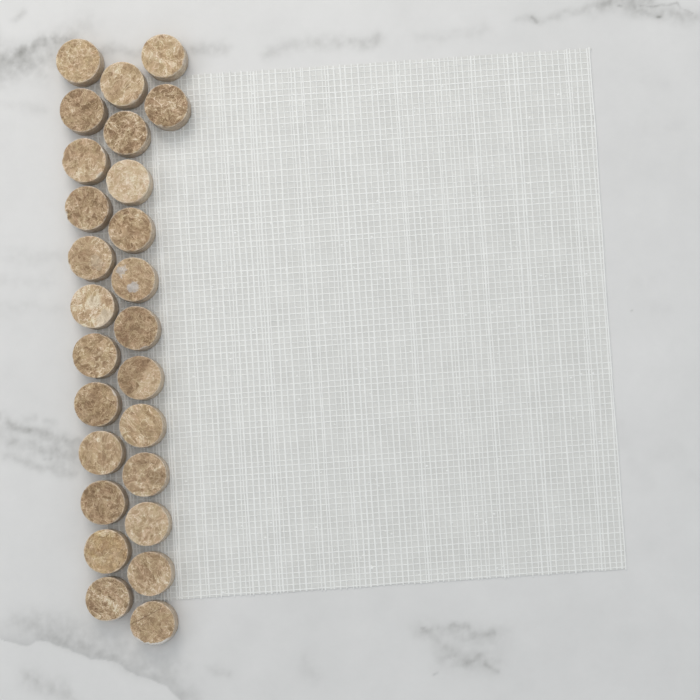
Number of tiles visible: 26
